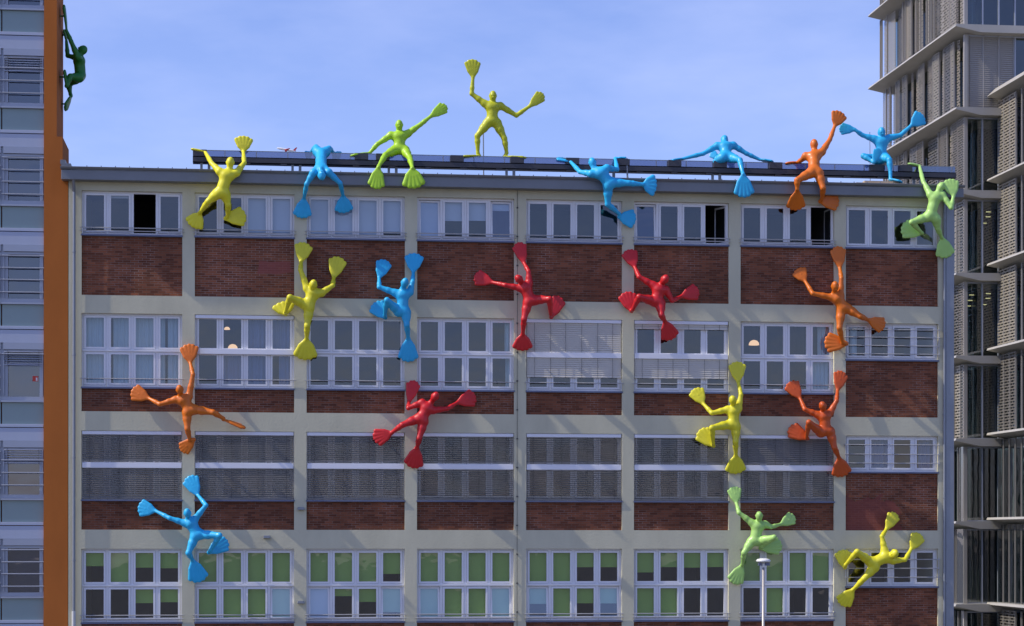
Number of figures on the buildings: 22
